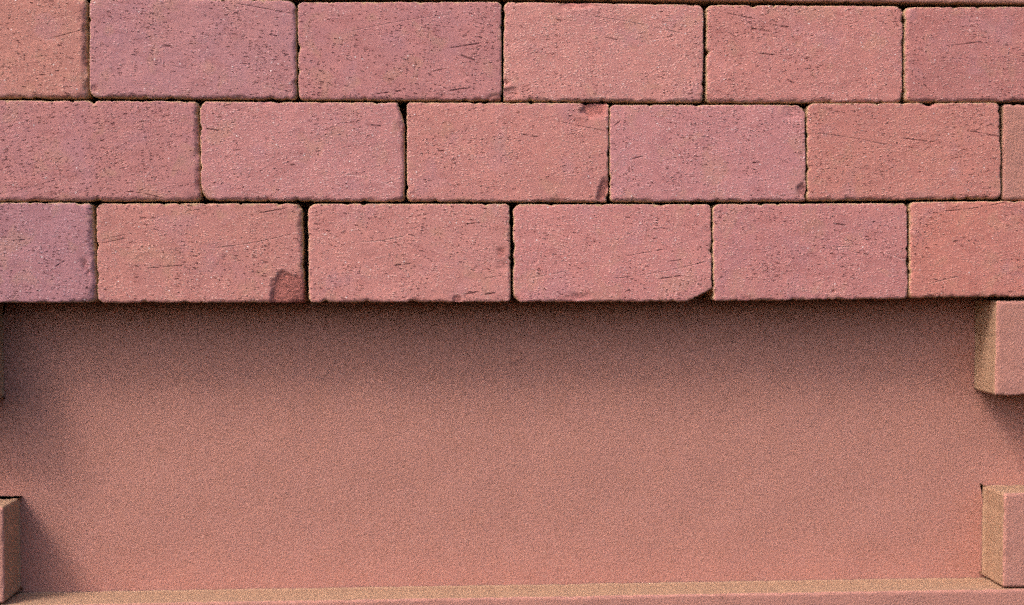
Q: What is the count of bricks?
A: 17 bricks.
